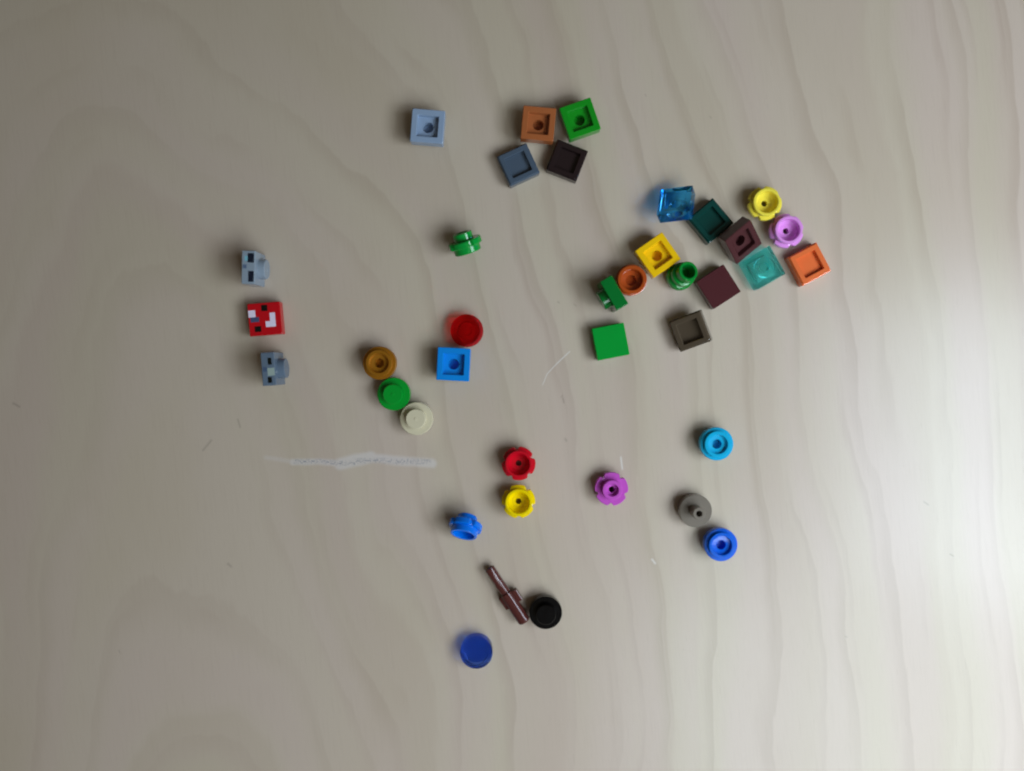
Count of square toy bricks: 19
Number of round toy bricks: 18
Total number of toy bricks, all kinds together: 37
